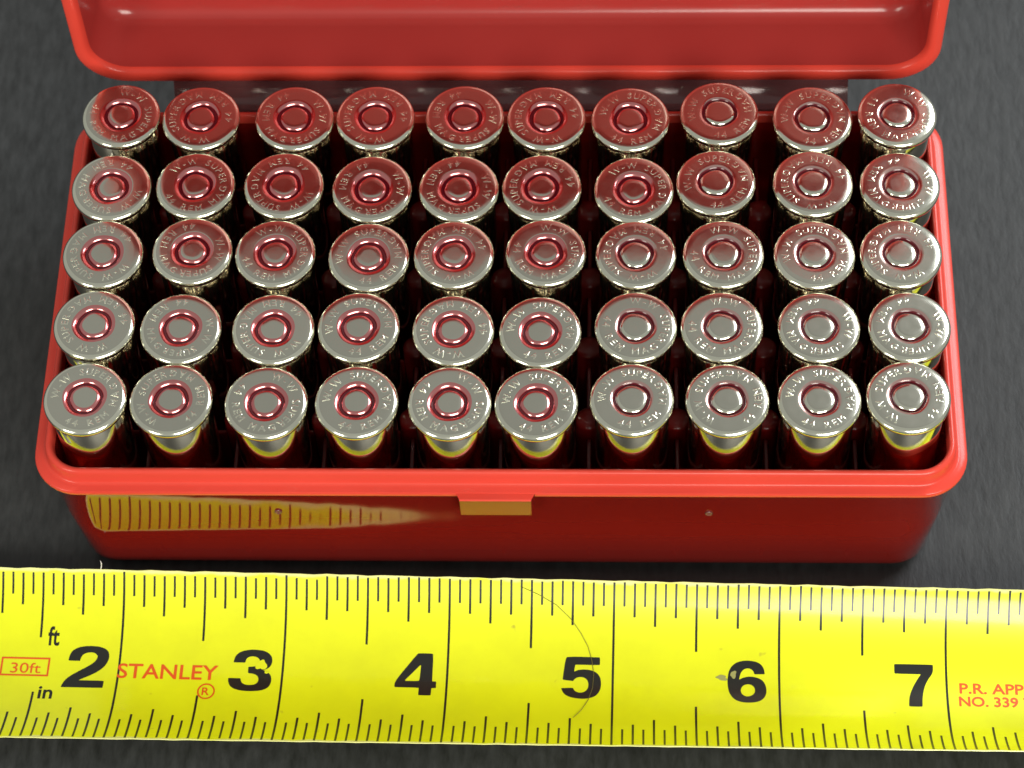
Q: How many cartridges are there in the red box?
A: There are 50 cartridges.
